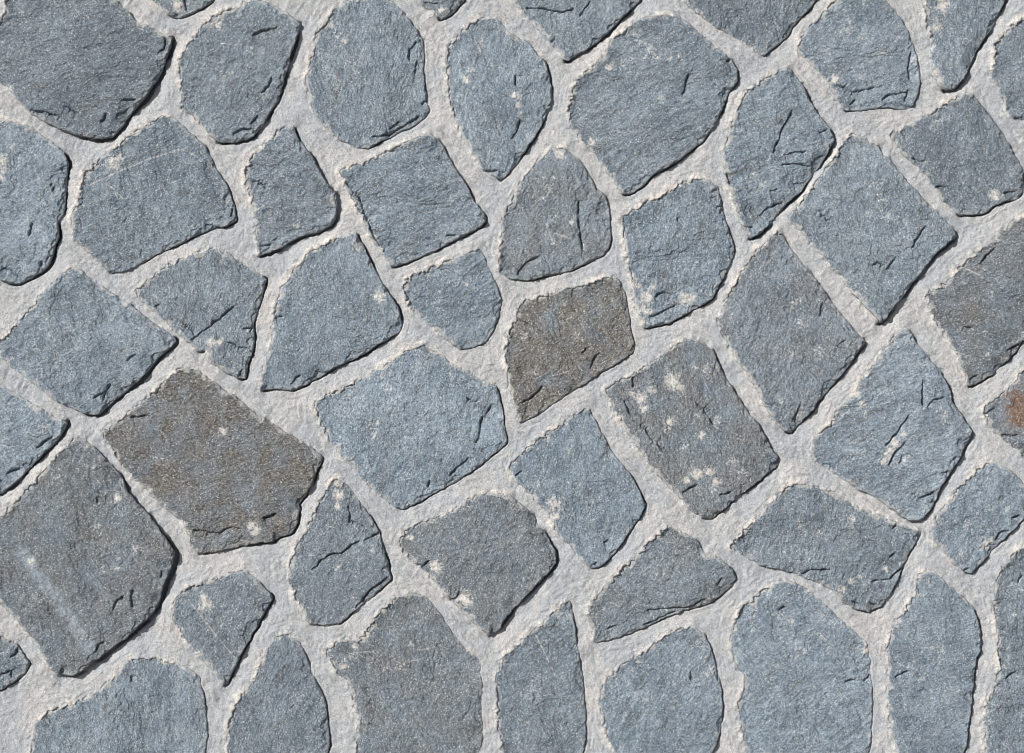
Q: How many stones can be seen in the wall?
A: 51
